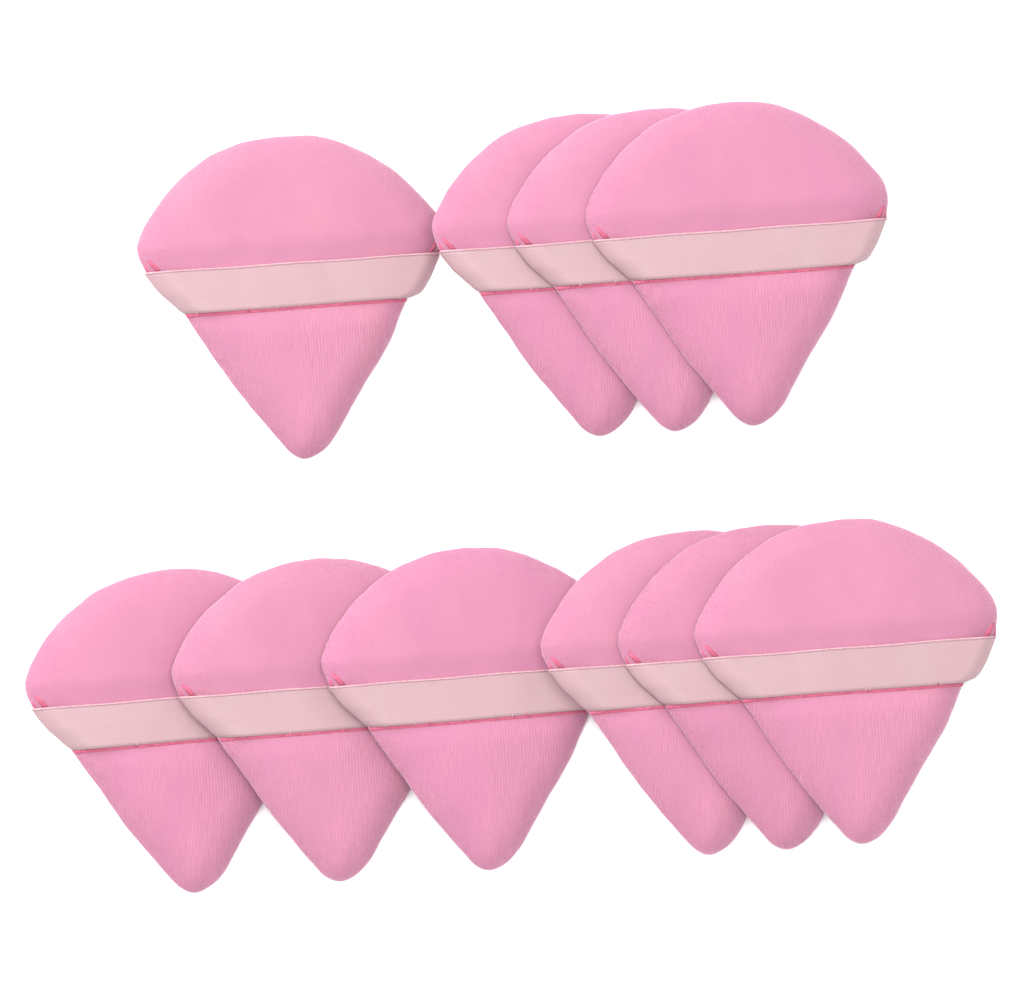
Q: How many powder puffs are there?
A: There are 10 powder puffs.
